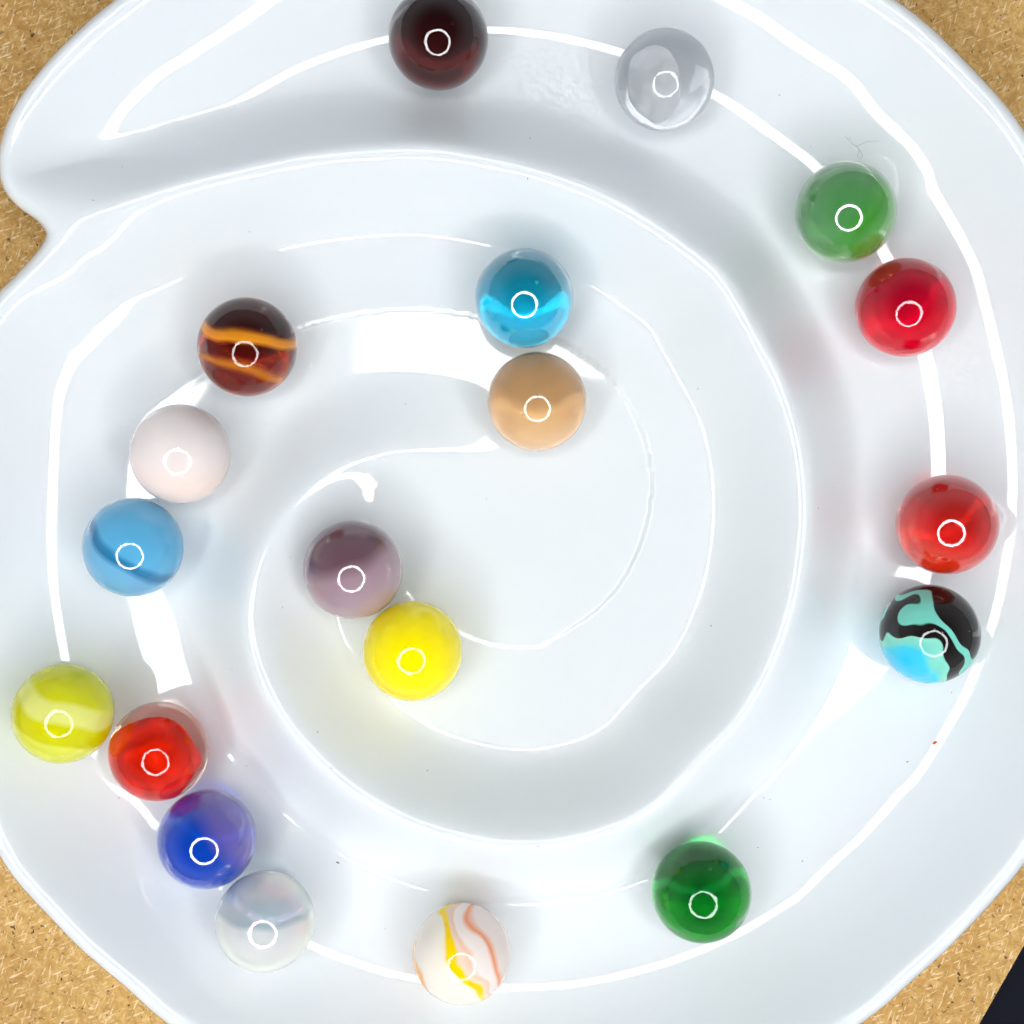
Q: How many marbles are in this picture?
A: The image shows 19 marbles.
